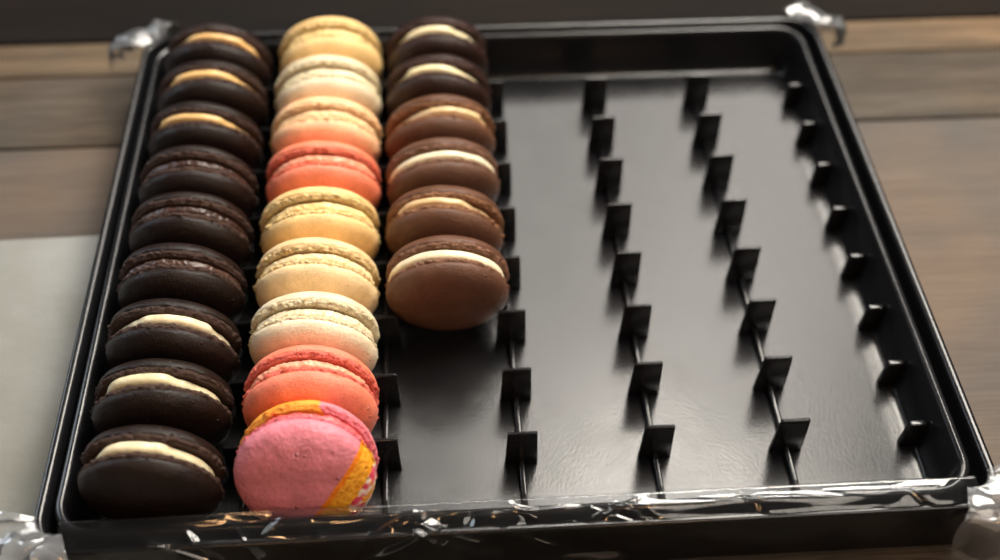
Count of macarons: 24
